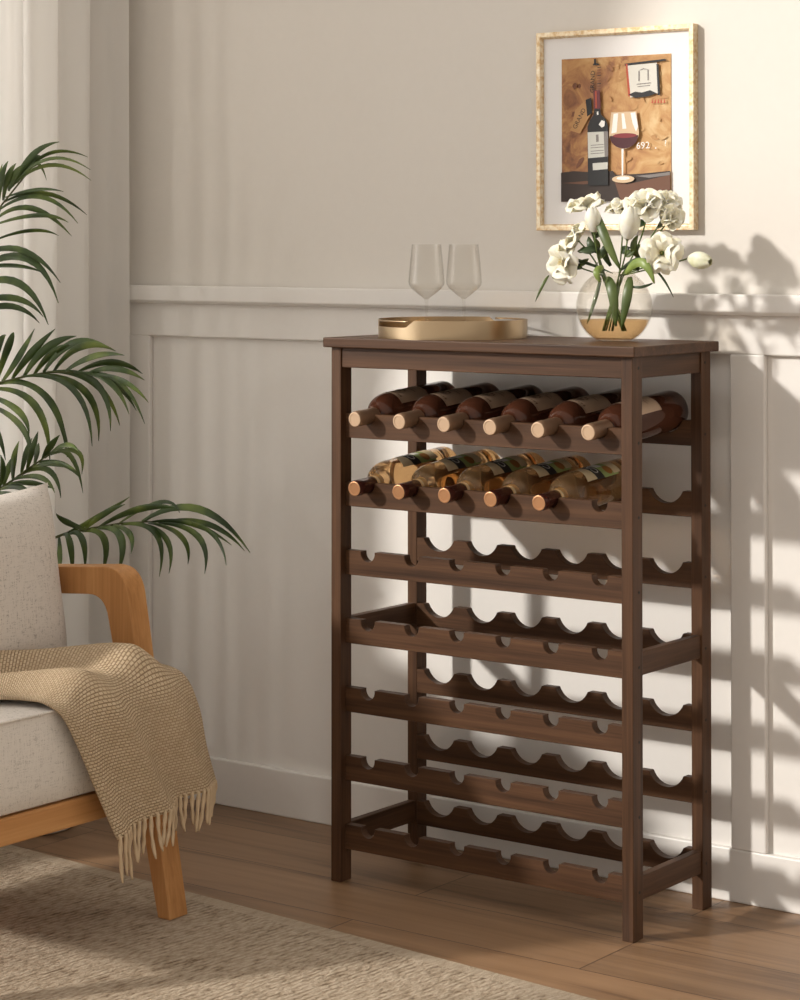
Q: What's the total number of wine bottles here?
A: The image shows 11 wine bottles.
